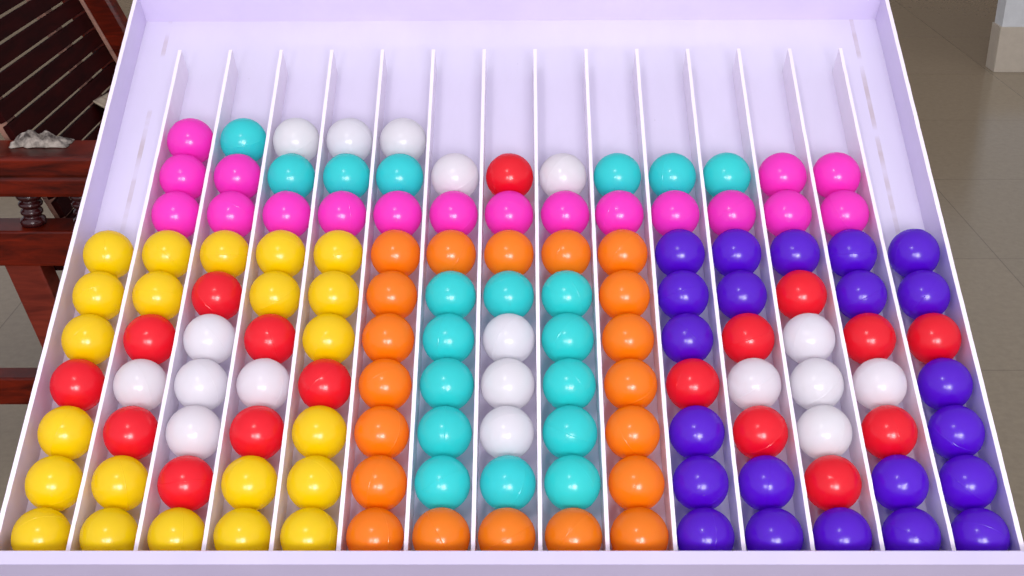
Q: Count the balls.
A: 136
